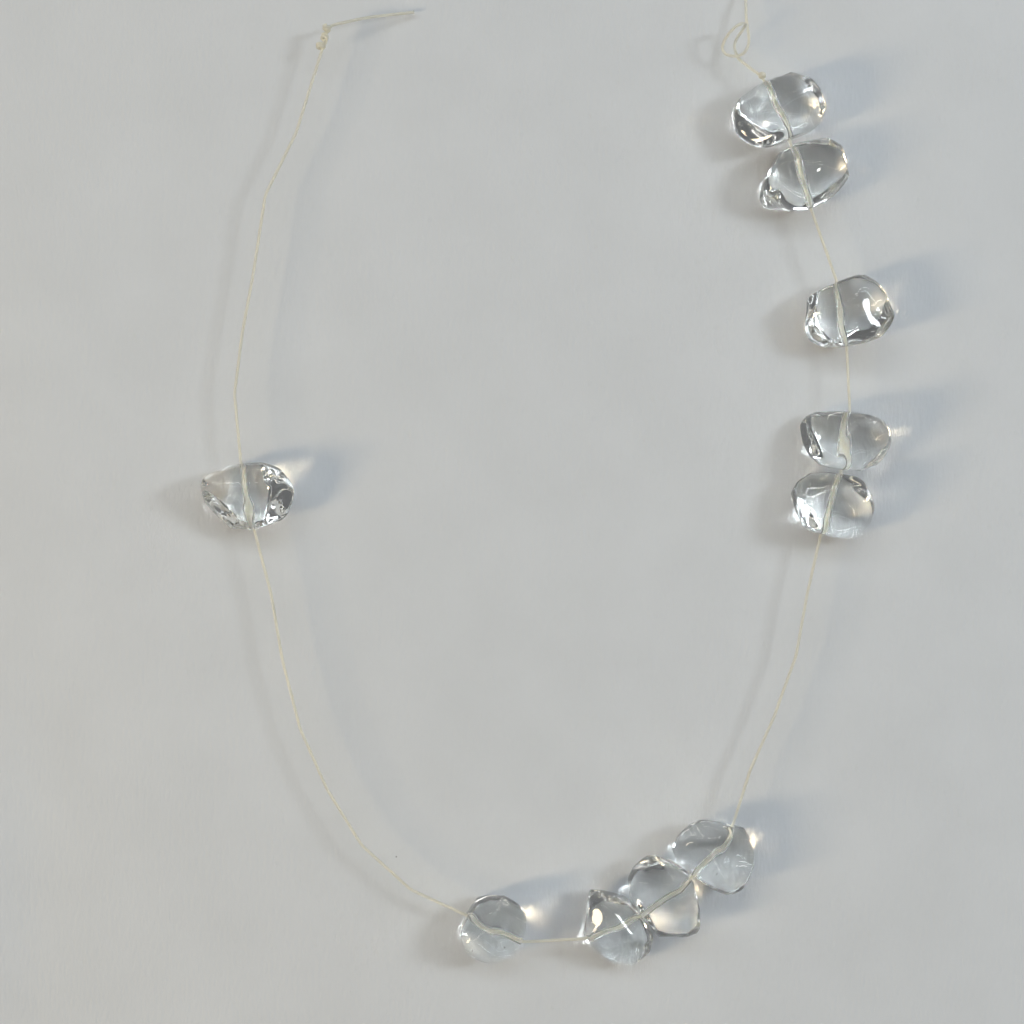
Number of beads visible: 10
